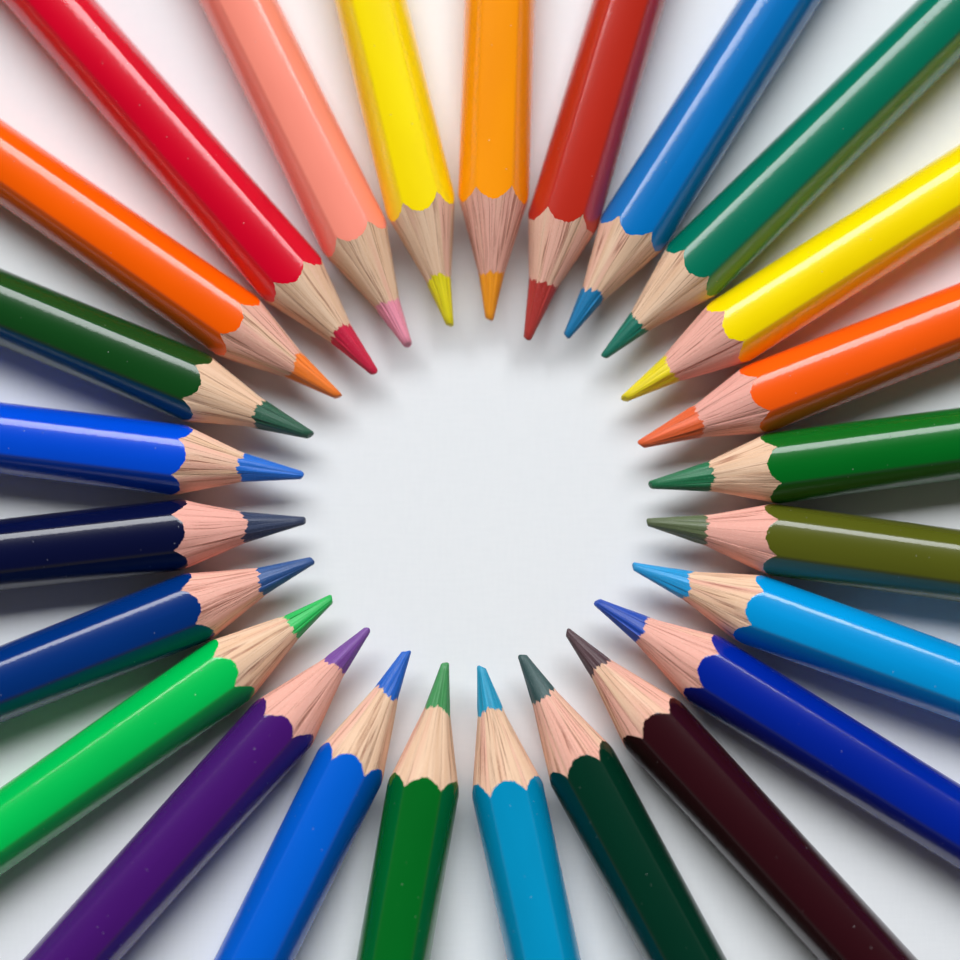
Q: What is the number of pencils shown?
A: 25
